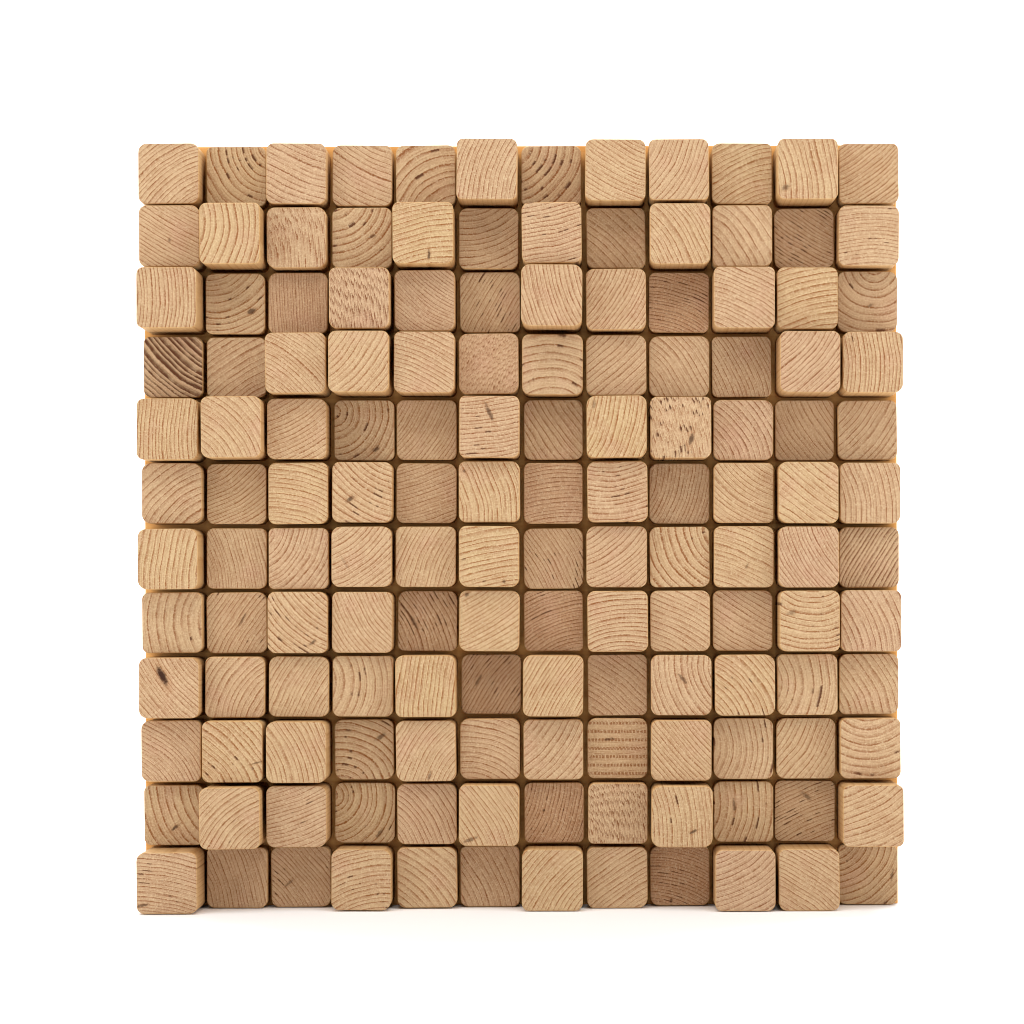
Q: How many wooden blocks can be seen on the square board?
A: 144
